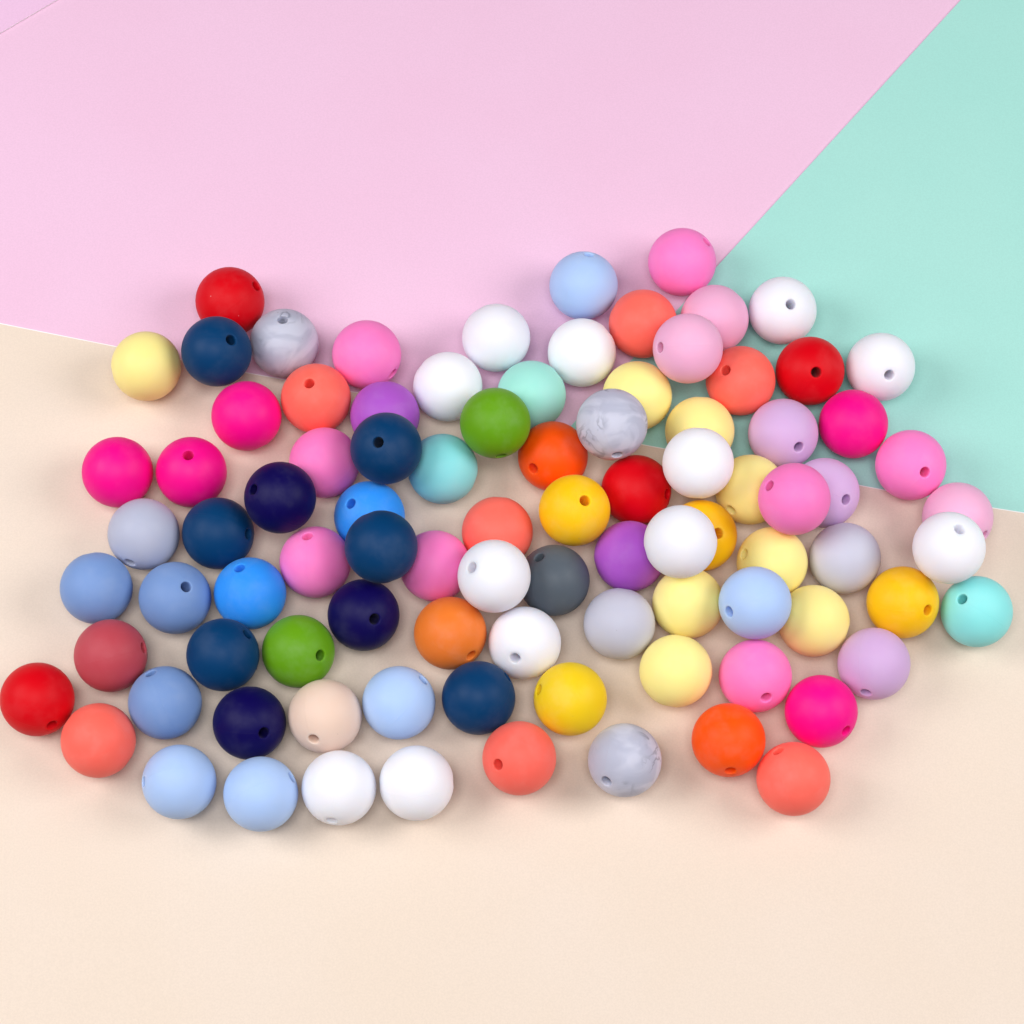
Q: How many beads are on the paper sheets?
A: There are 92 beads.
